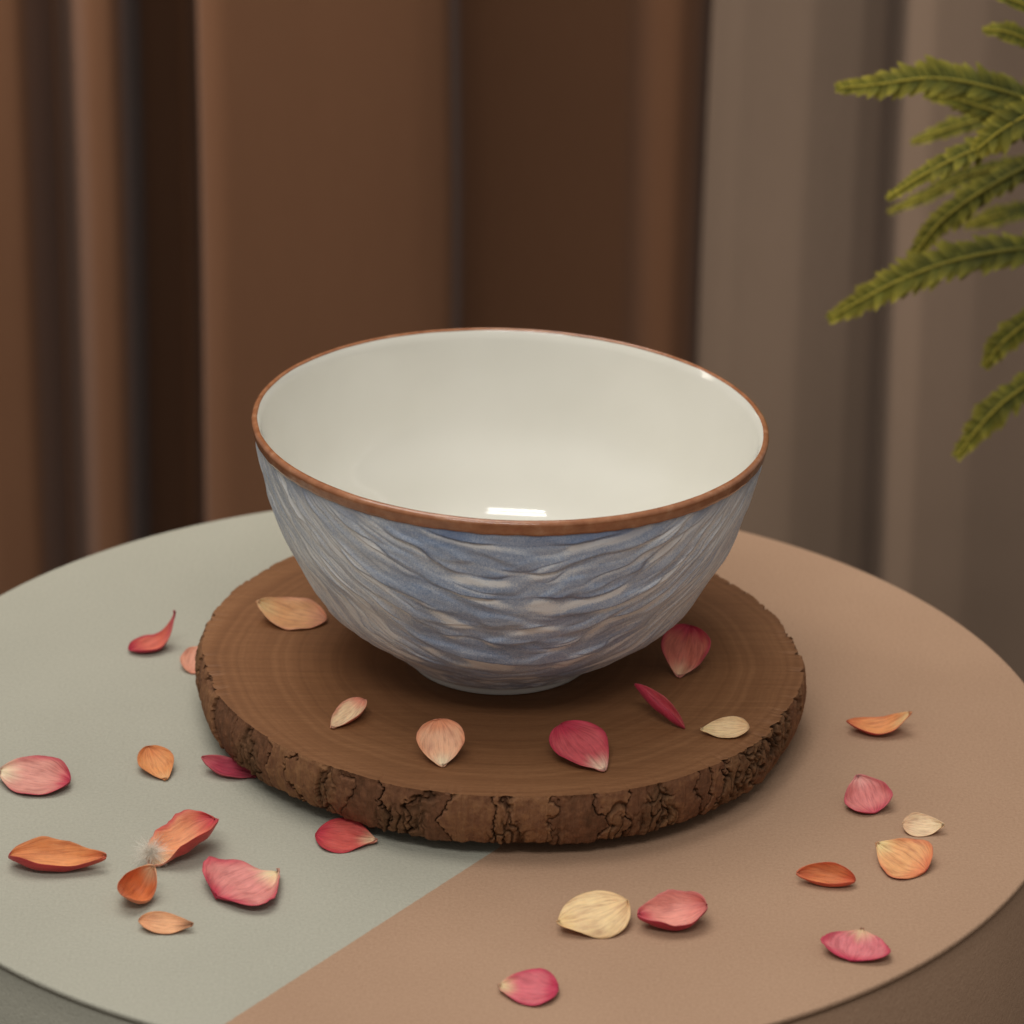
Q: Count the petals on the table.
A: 27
